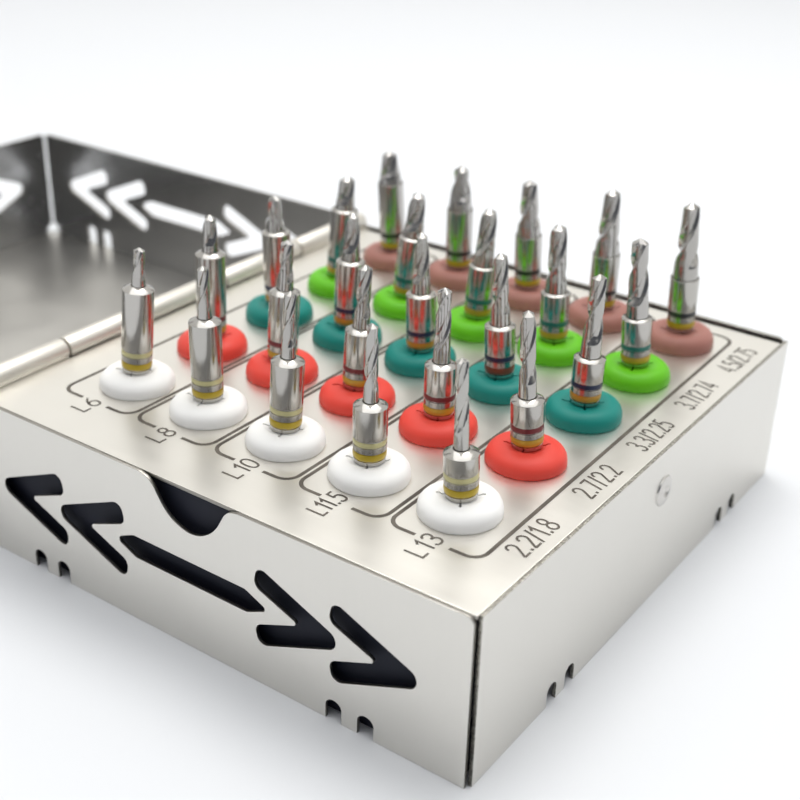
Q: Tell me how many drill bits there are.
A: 25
